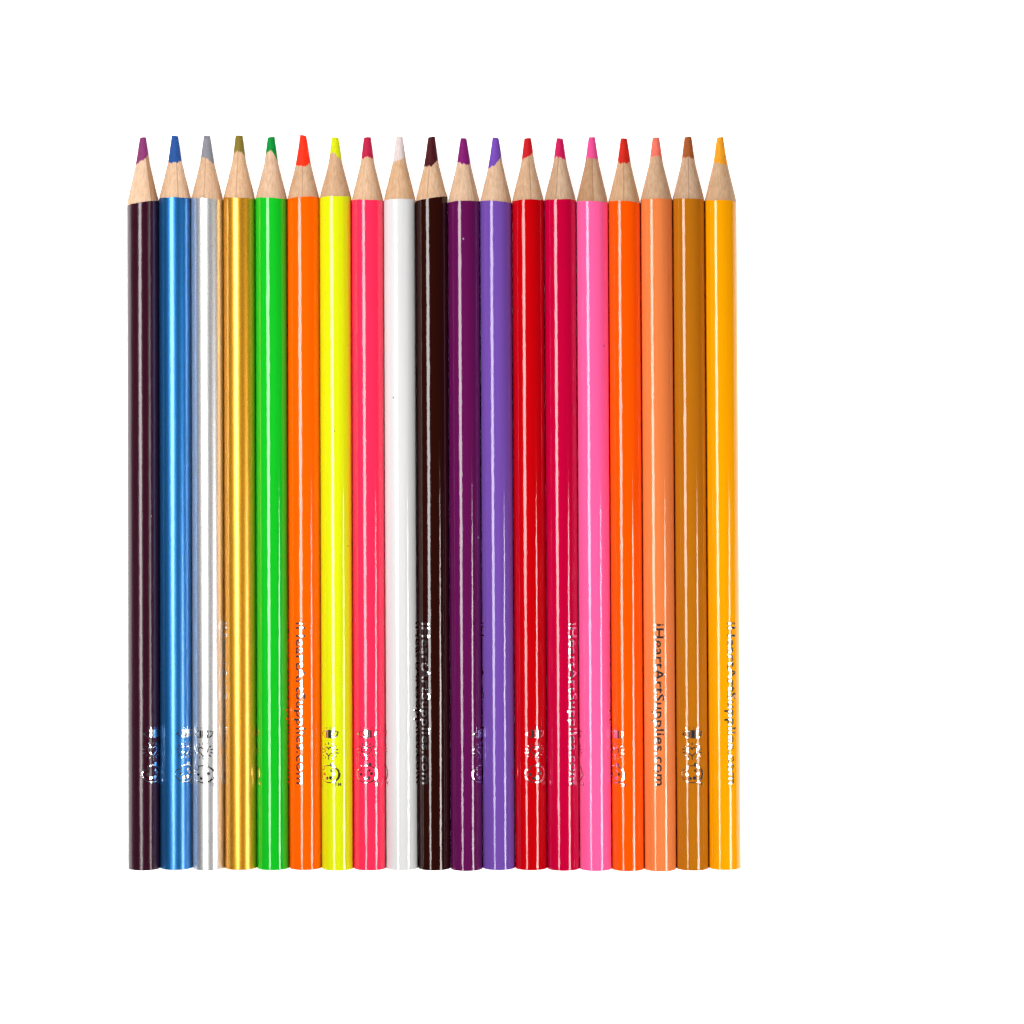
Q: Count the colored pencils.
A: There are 19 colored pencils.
